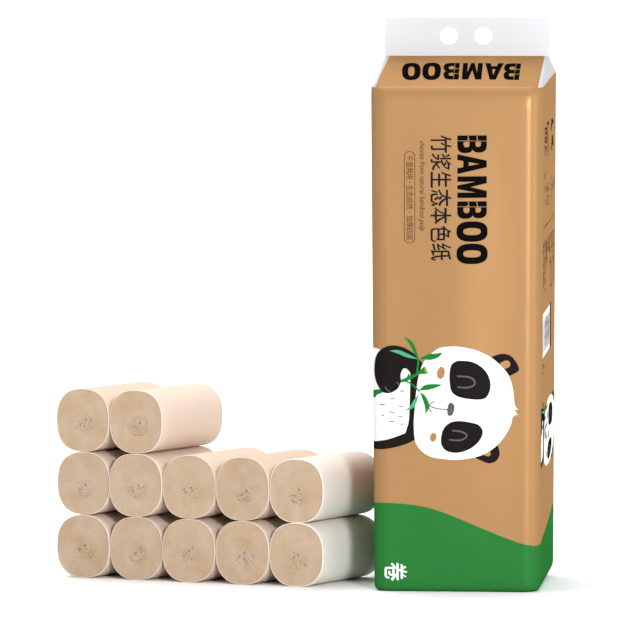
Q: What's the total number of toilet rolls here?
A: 12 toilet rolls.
